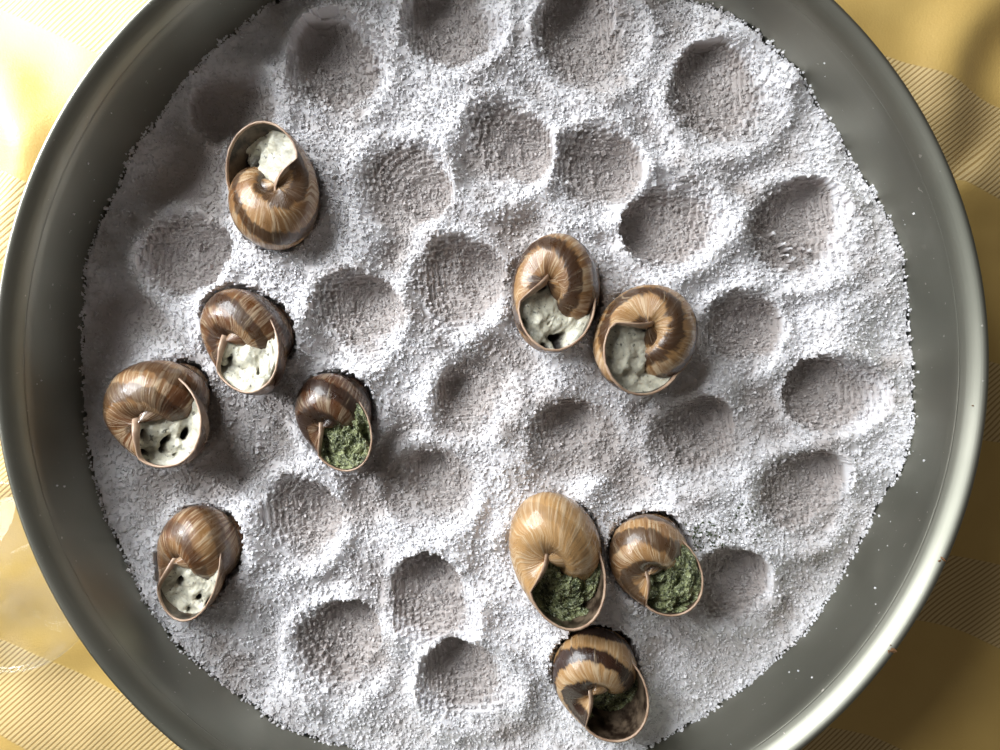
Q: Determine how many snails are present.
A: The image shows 10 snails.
